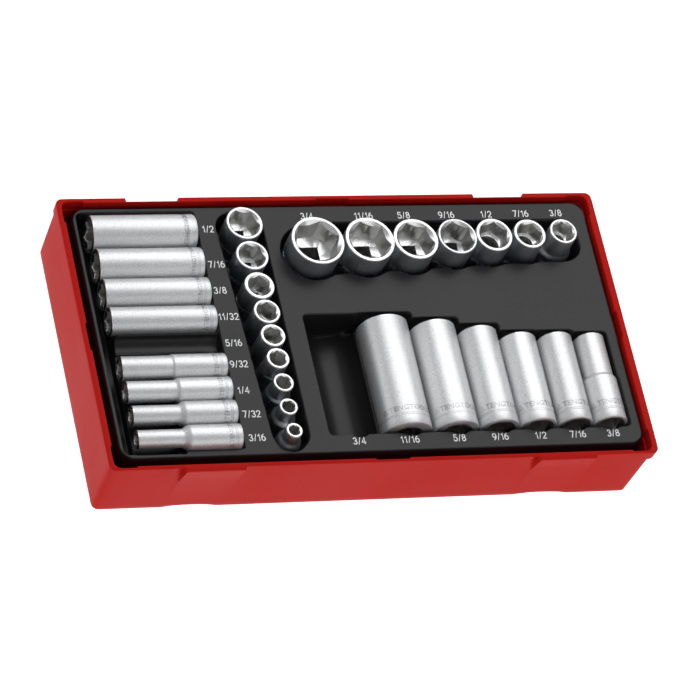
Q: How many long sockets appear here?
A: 14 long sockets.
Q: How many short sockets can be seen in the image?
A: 16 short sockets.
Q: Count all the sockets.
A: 30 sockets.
